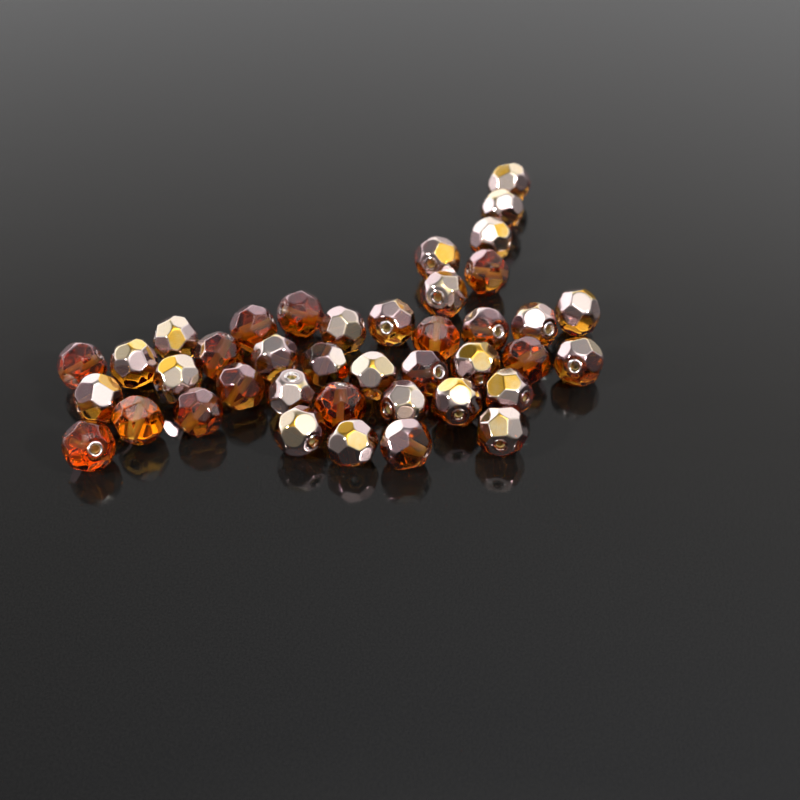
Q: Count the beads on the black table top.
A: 40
